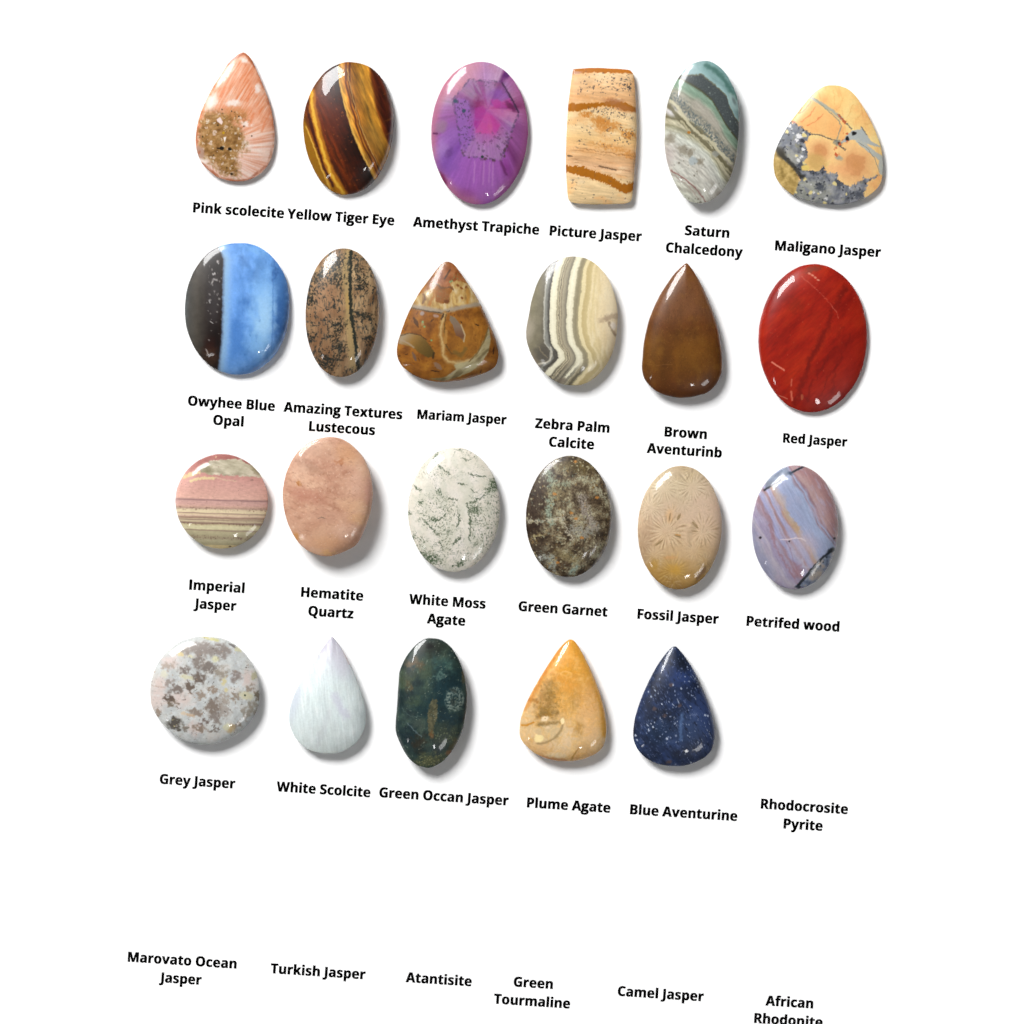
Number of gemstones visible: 23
